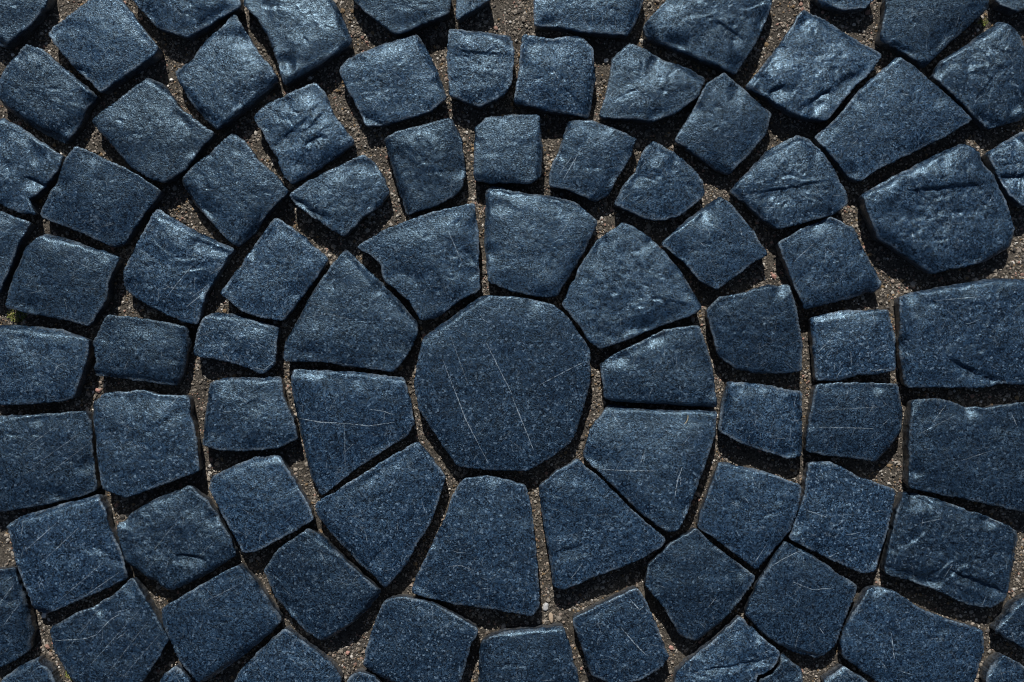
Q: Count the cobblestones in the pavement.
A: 88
